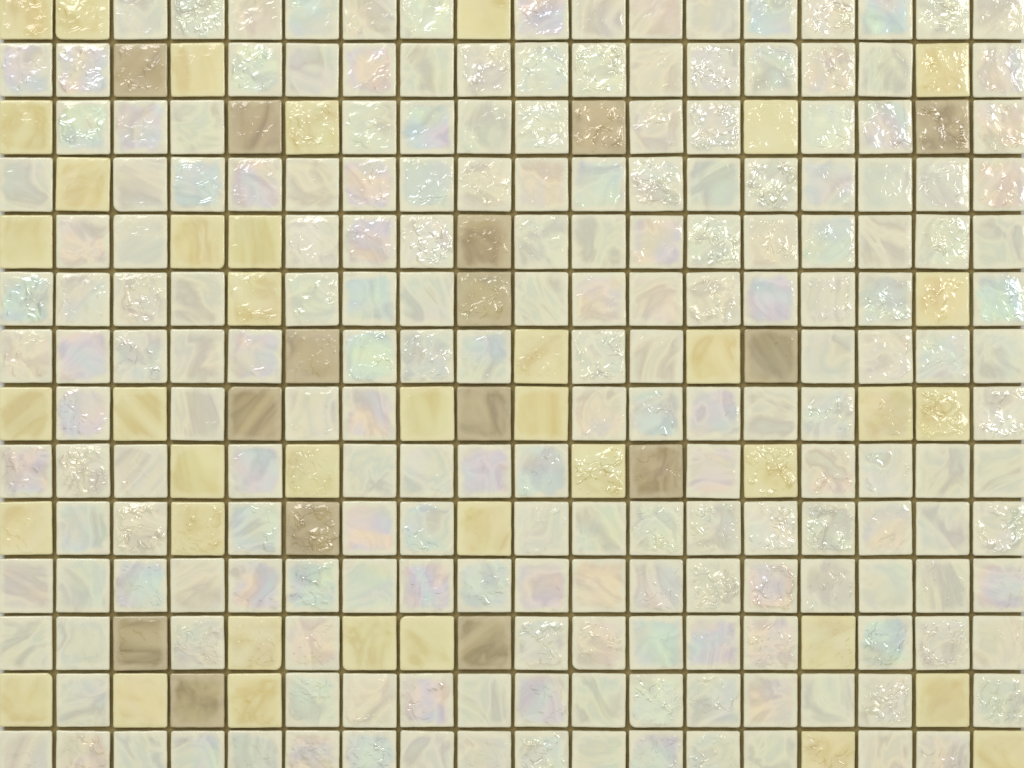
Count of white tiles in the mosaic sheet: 198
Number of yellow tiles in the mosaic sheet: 39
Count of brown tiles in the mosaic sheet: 15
